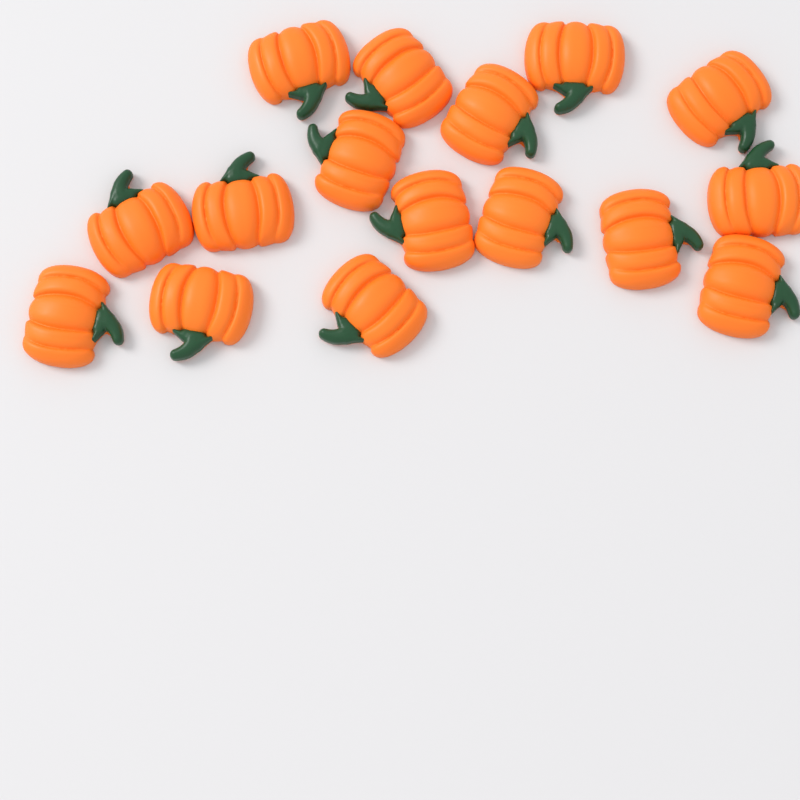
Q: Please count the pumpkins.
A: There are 16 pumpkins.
